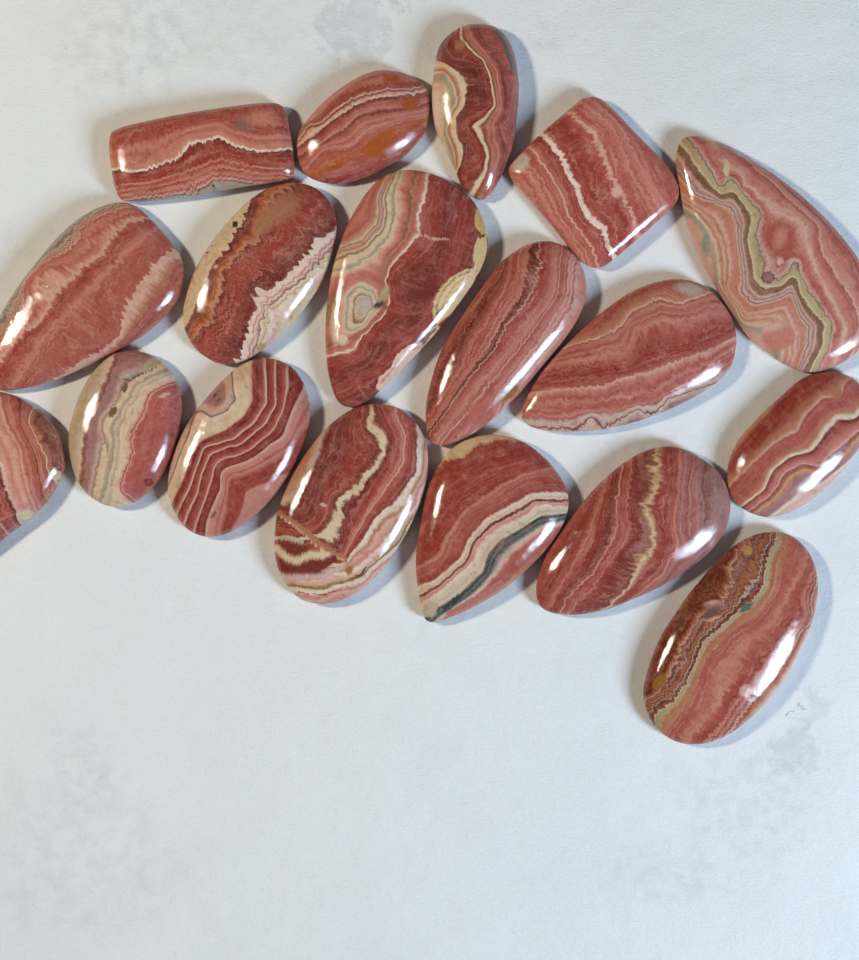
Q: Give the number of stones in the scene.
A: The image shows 18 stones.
